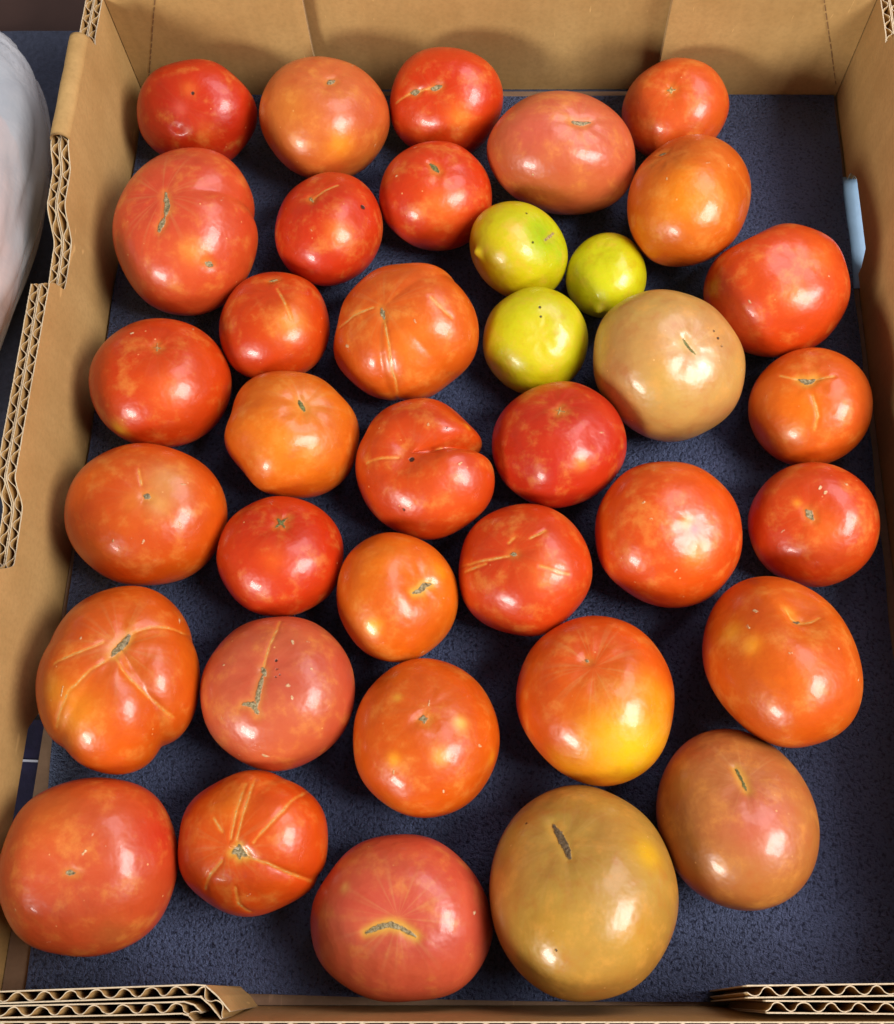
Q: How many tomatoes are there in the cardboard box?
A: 37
